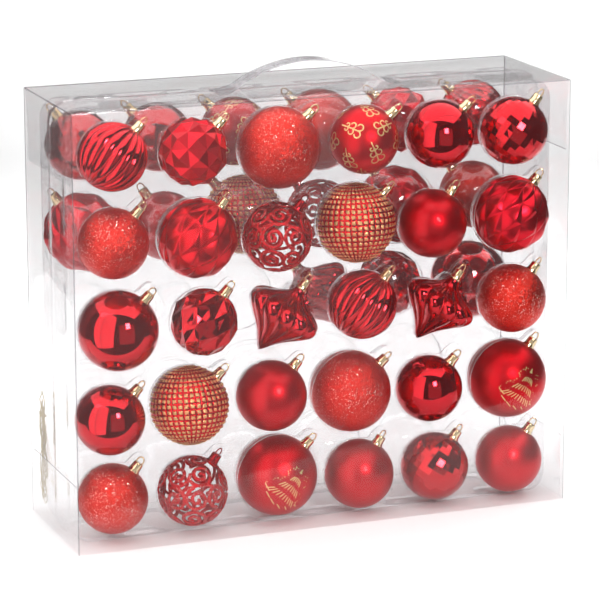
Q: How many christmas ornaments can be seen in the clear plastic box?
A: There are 45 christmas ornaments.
